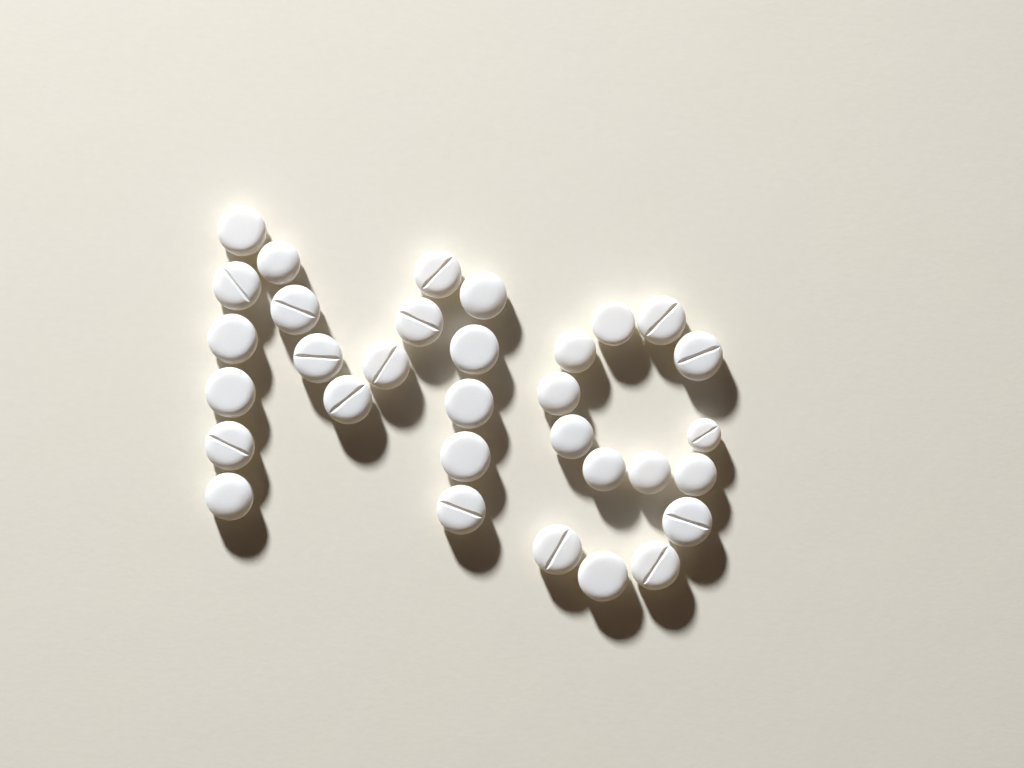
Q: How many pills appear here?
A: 32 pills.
